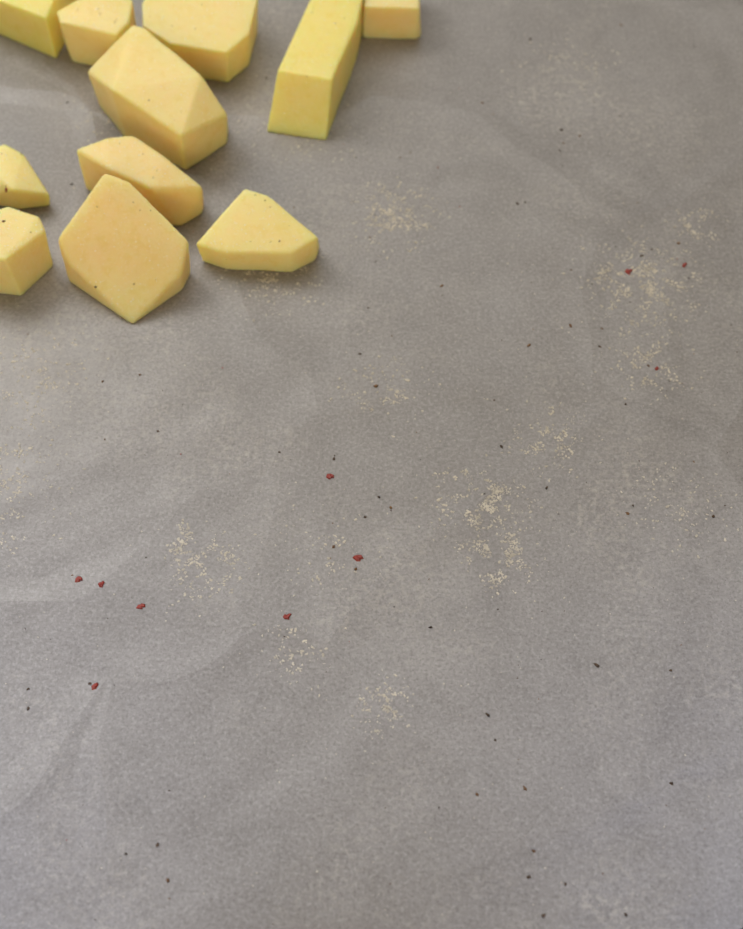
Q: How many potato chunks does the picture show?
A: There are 11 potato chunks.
